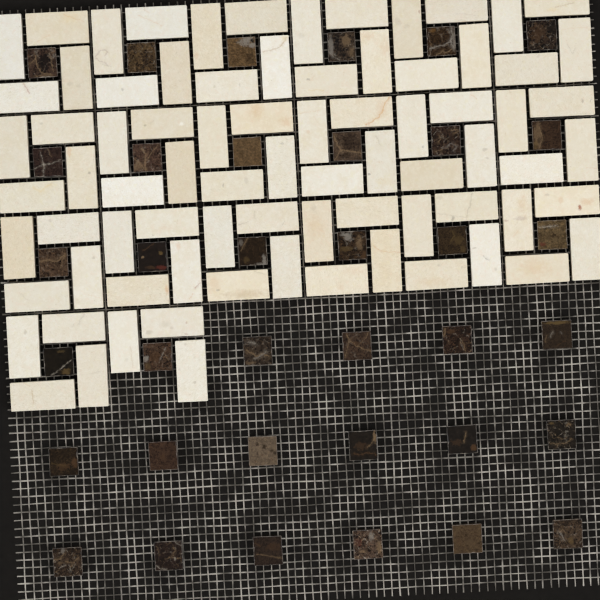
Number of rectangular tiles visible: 79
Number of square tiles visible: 36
